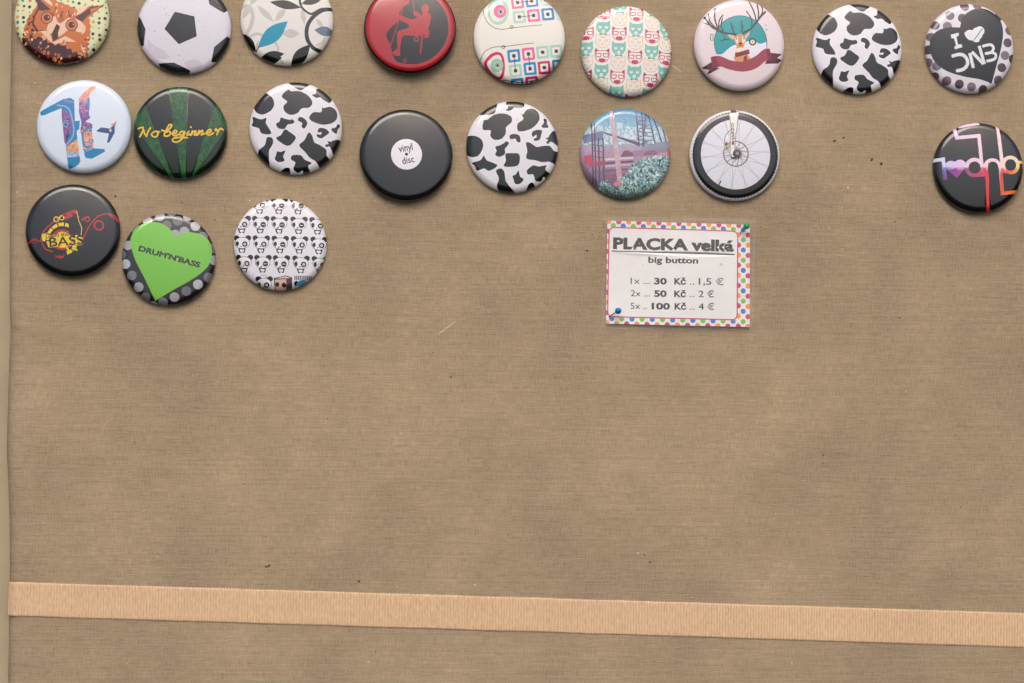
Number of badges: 20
